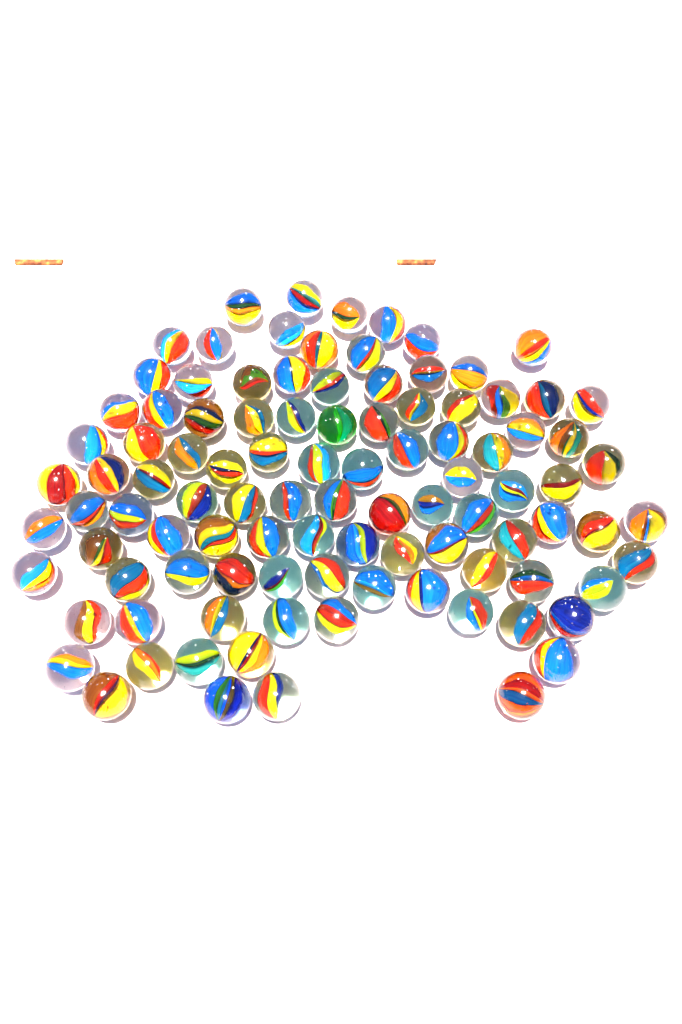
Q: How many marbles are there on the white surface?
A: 101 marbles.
